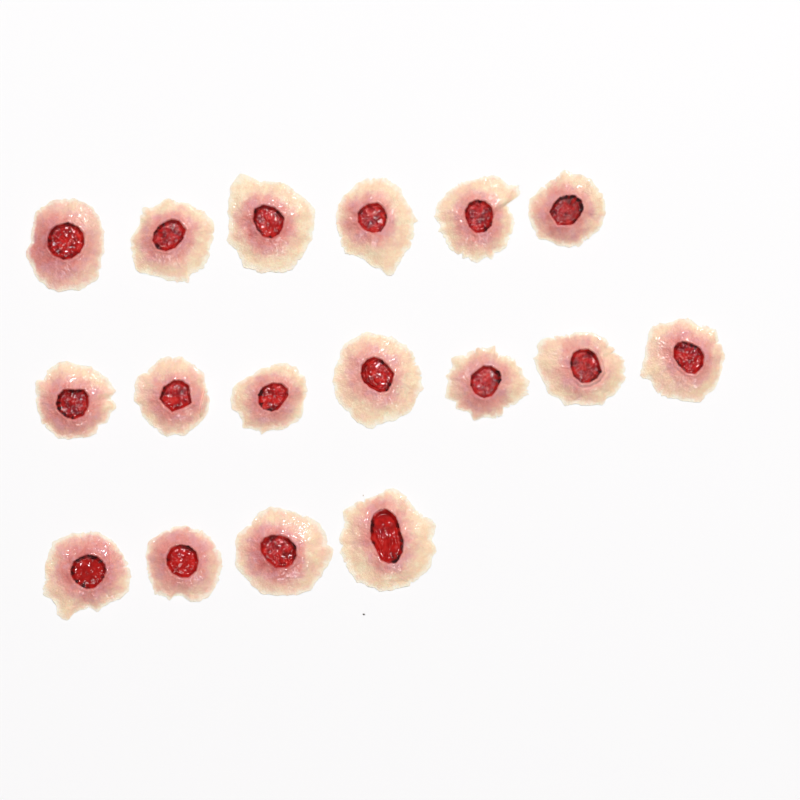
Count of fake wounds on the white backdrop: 17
